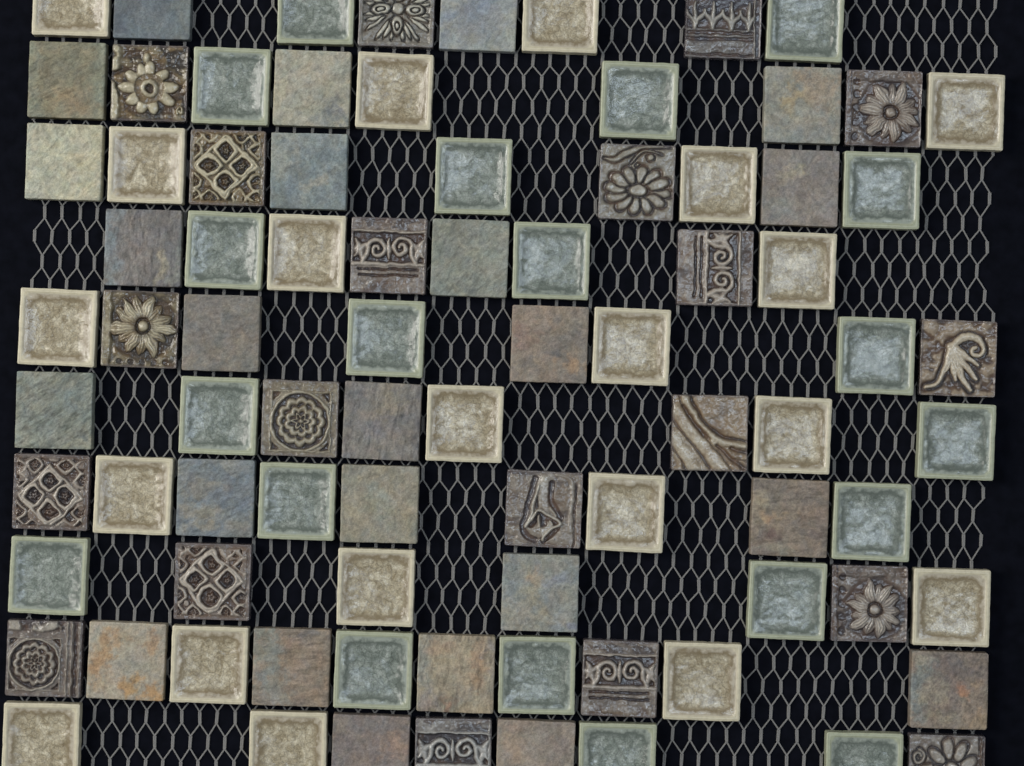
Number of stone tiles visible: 24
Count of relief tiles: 20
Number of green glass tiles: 20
